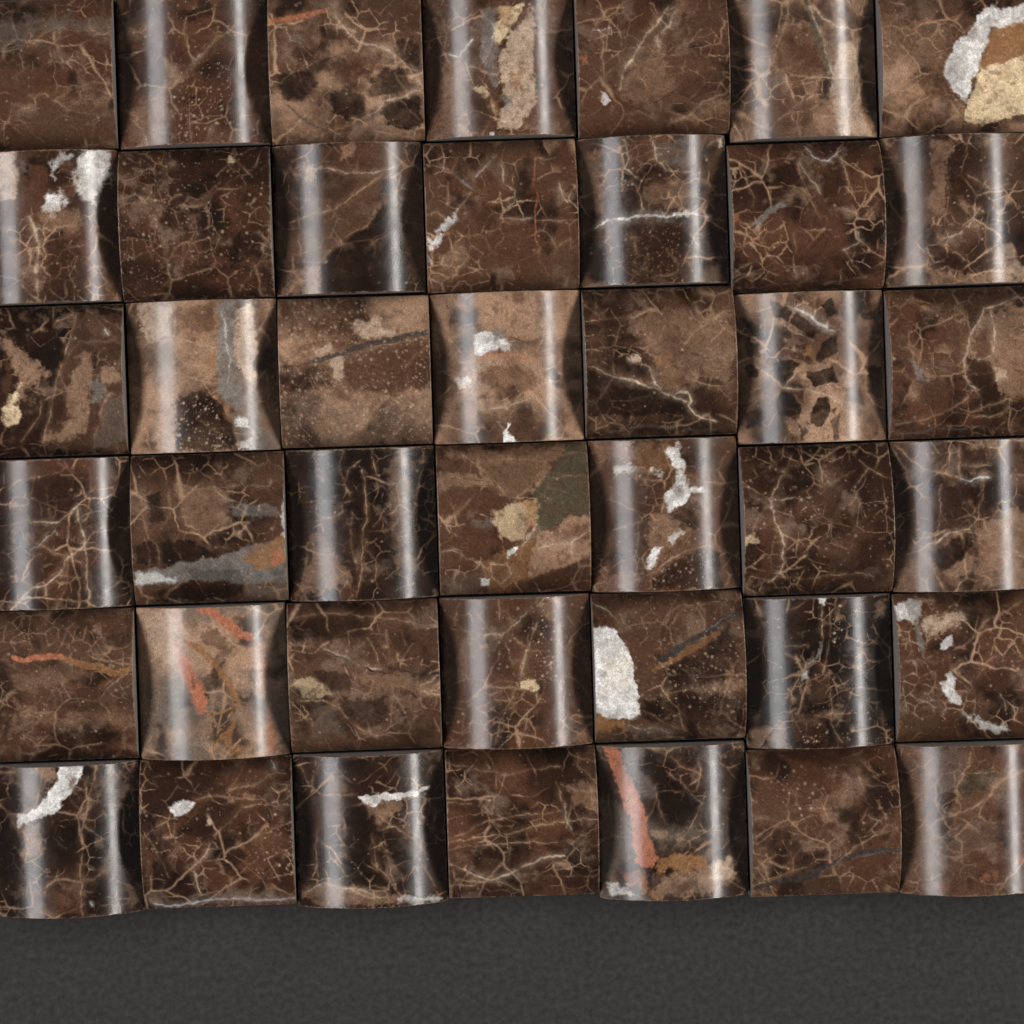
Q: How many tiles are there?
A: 42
